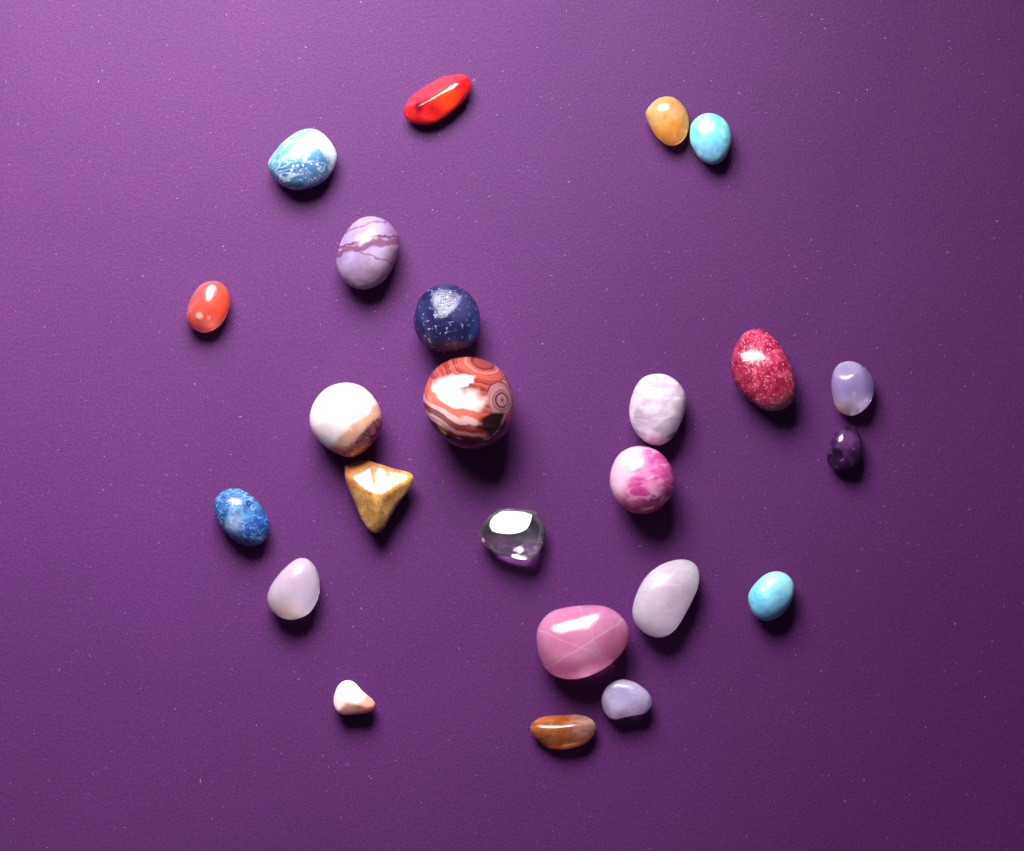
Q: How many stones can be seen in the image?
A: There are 24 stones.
